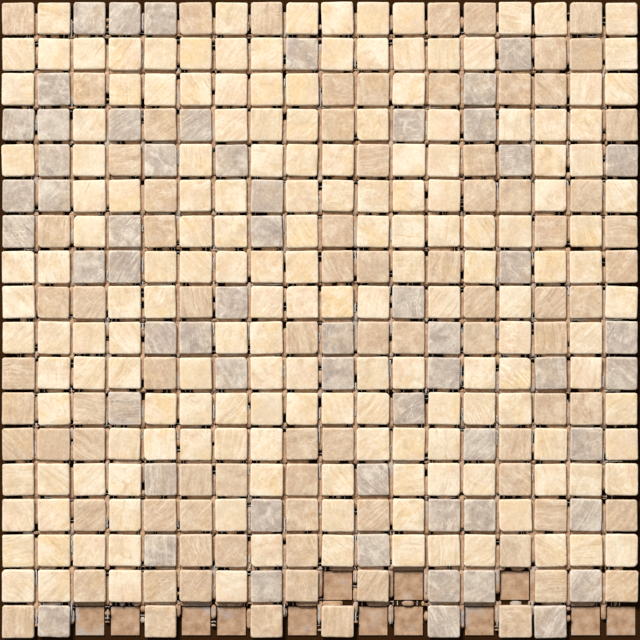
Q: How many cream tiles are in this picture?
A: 170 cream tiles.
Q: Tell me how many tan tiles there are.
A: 83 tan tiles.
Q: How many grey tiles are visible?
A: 58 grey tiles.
